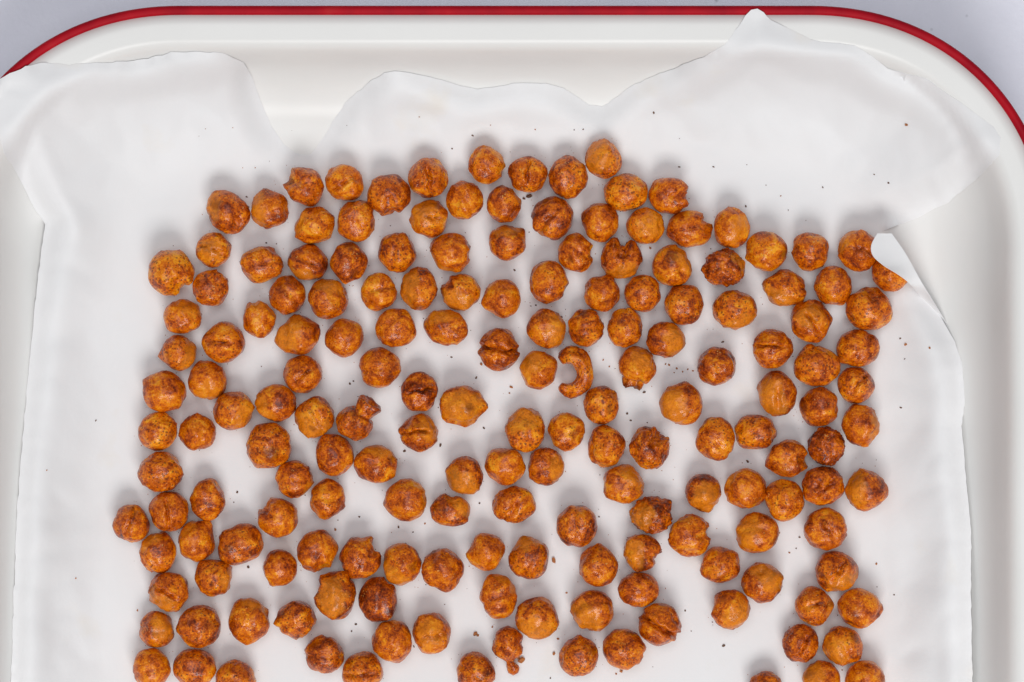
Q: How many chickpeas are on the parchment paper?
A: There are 175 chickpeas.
